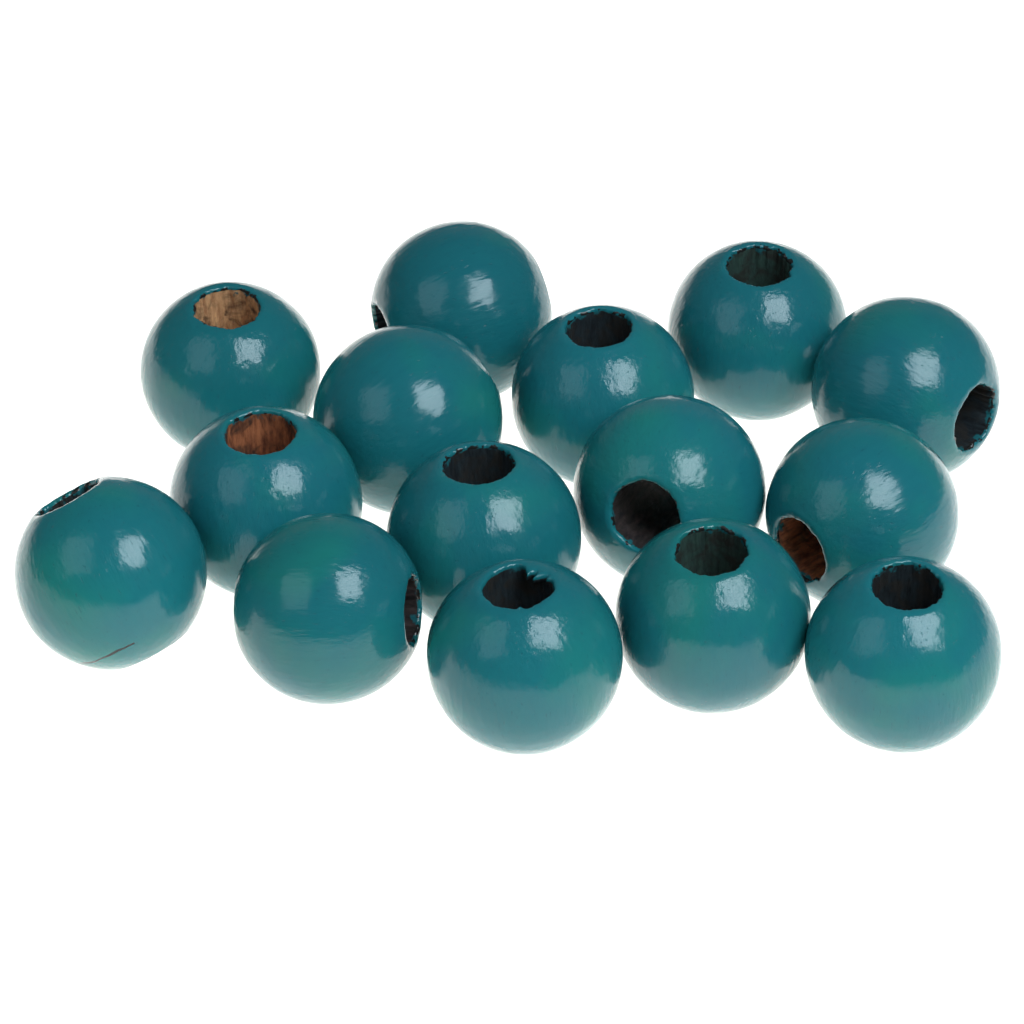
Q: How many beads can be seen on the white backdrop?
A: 15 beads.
